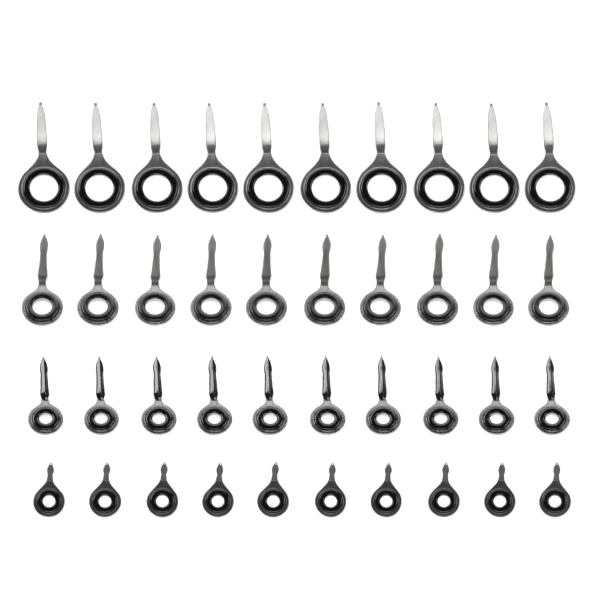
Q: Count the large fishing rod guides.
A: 10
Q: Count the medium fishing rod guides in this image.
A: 10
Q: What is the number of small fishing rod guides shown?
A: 10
